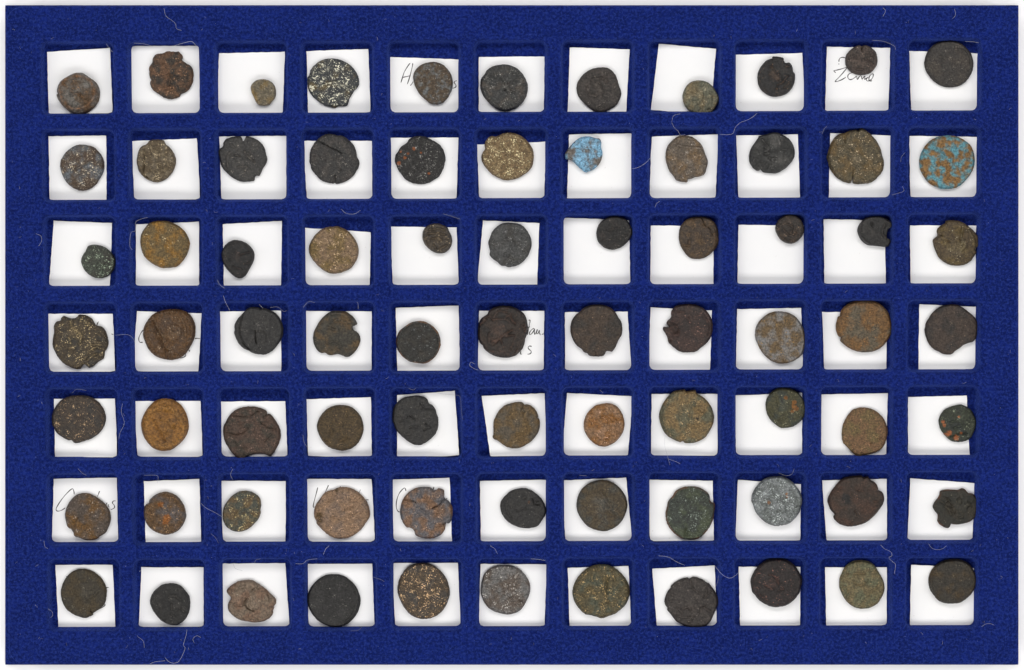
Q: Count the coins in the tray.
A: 77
